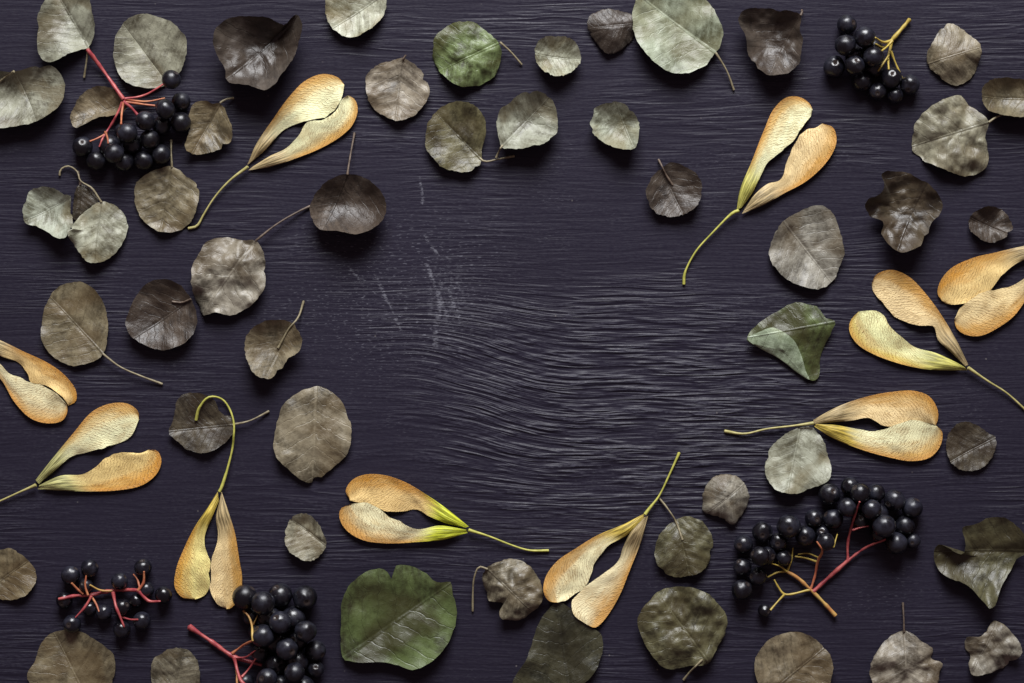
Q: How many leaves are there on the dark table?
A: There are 51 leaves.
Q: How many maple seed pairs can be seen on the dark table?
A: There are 10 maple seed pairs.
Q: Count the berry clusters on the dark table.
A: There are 5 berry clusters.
